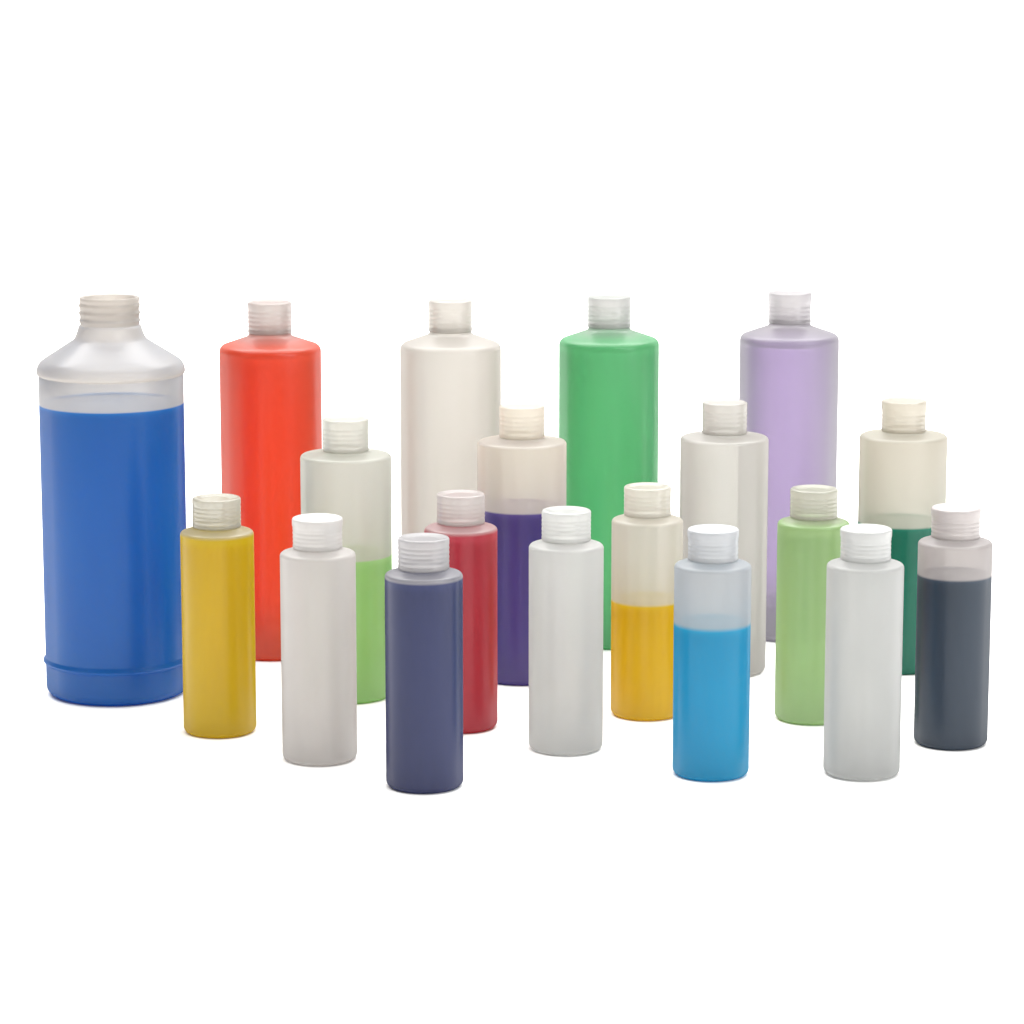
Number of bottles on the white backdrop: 19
